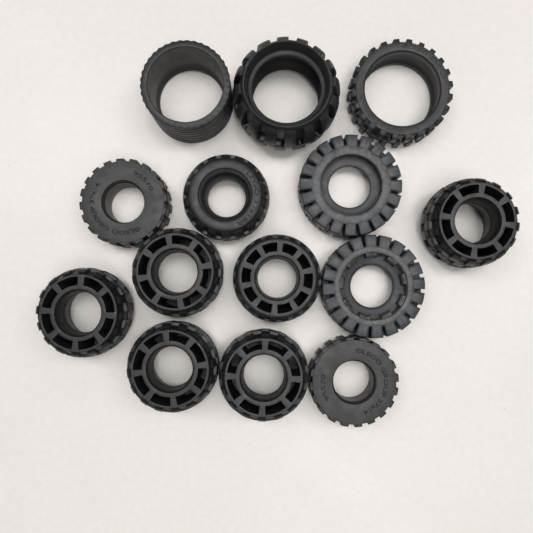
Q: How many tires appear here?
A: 14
